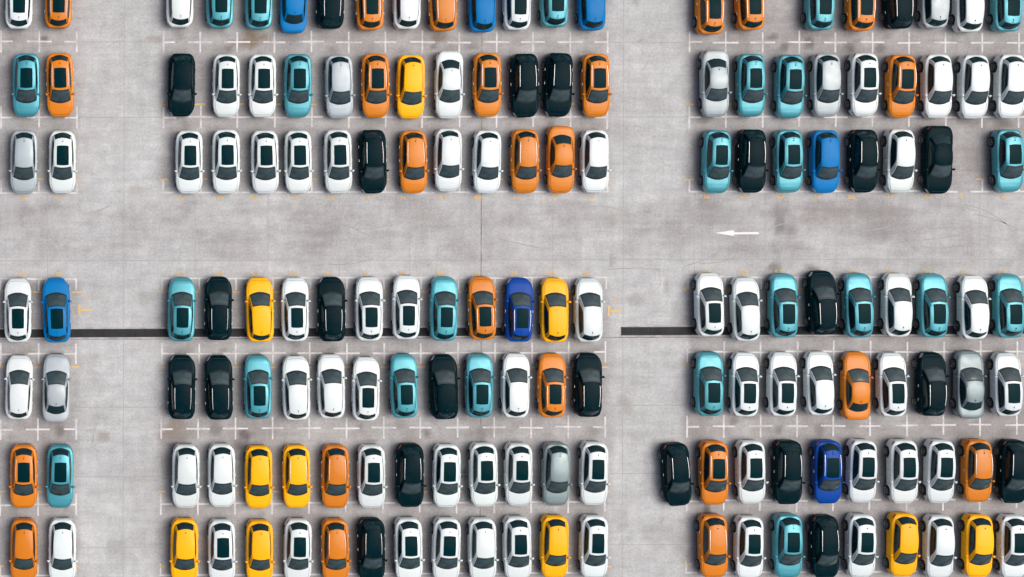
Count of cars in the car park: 160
